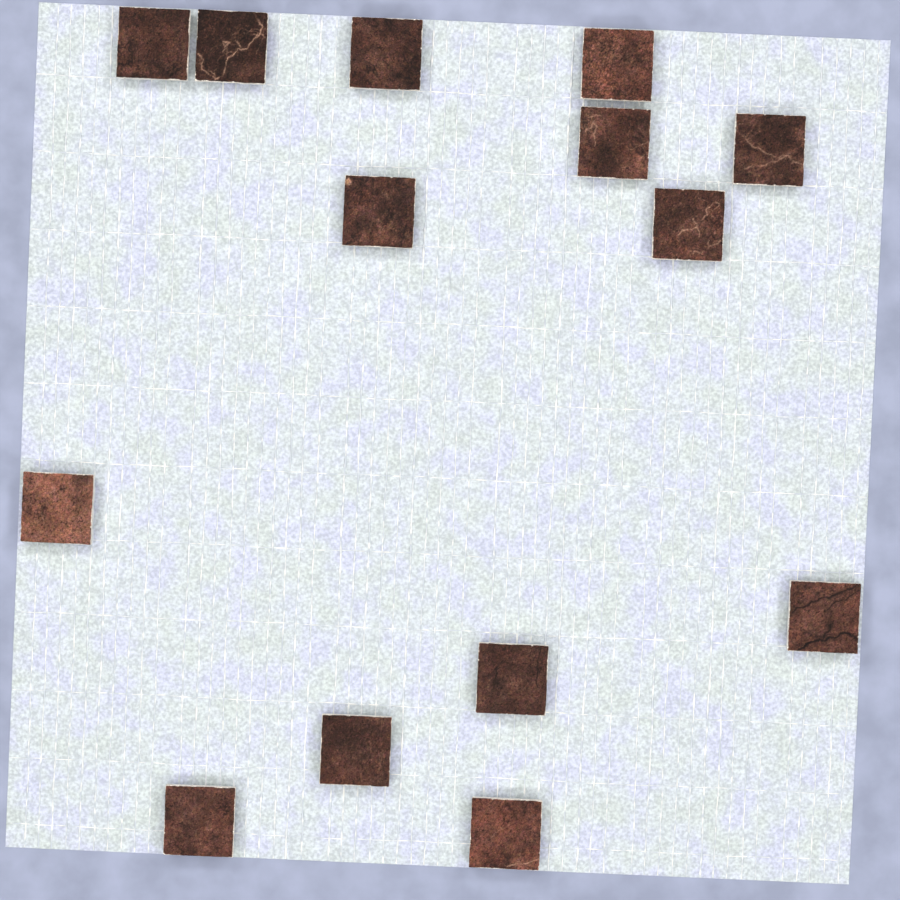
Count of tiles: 14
